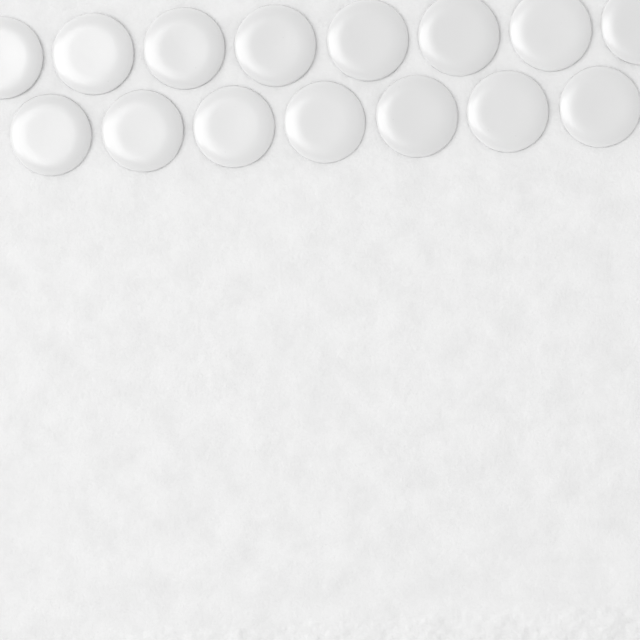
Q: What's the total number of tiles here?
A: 15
